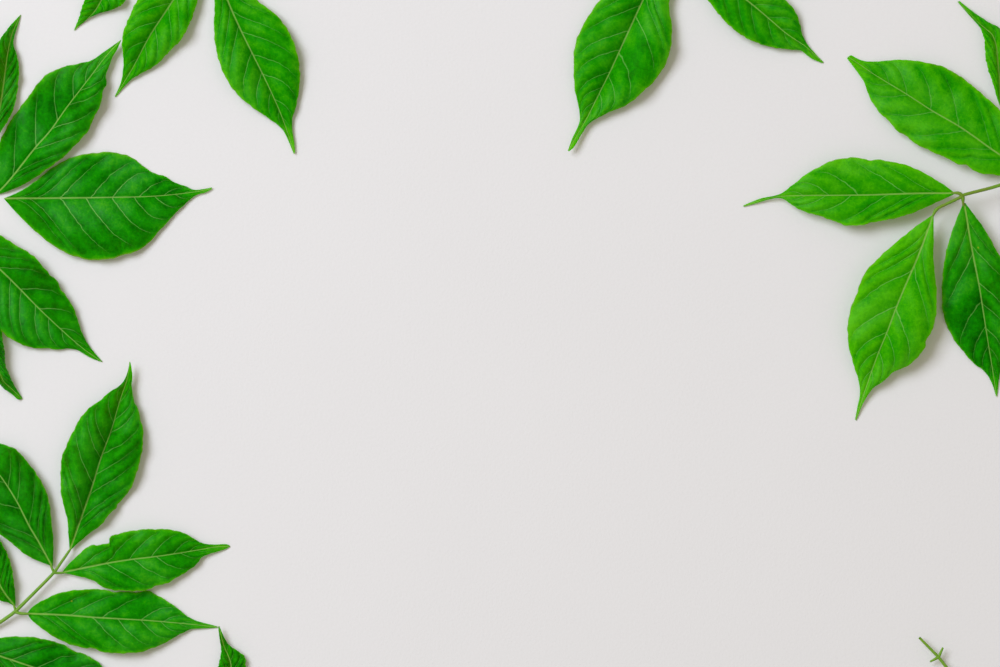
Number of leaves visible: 22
